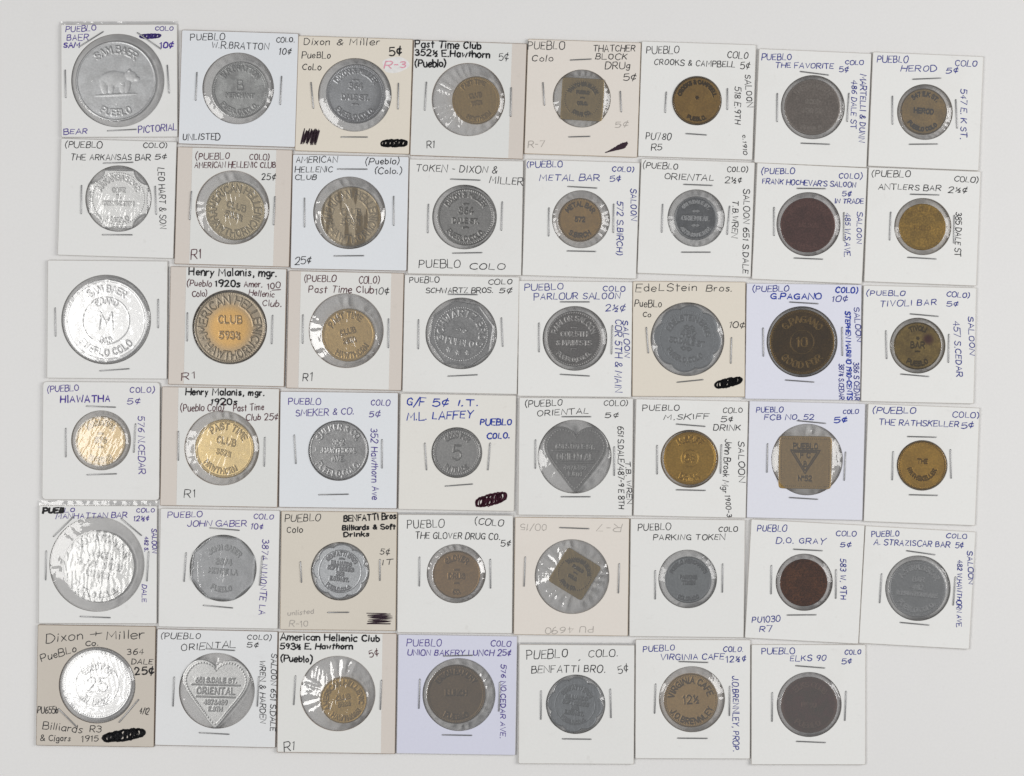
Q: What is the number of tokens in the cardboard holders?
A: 47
